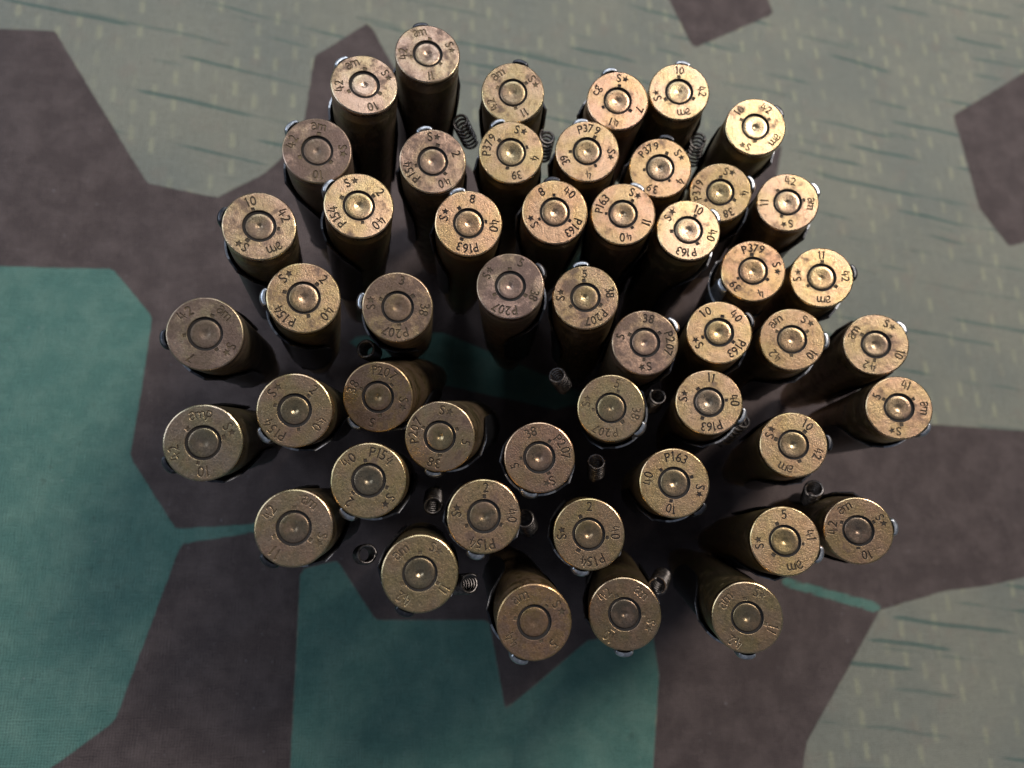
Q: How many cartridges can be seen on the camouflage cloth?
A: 50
